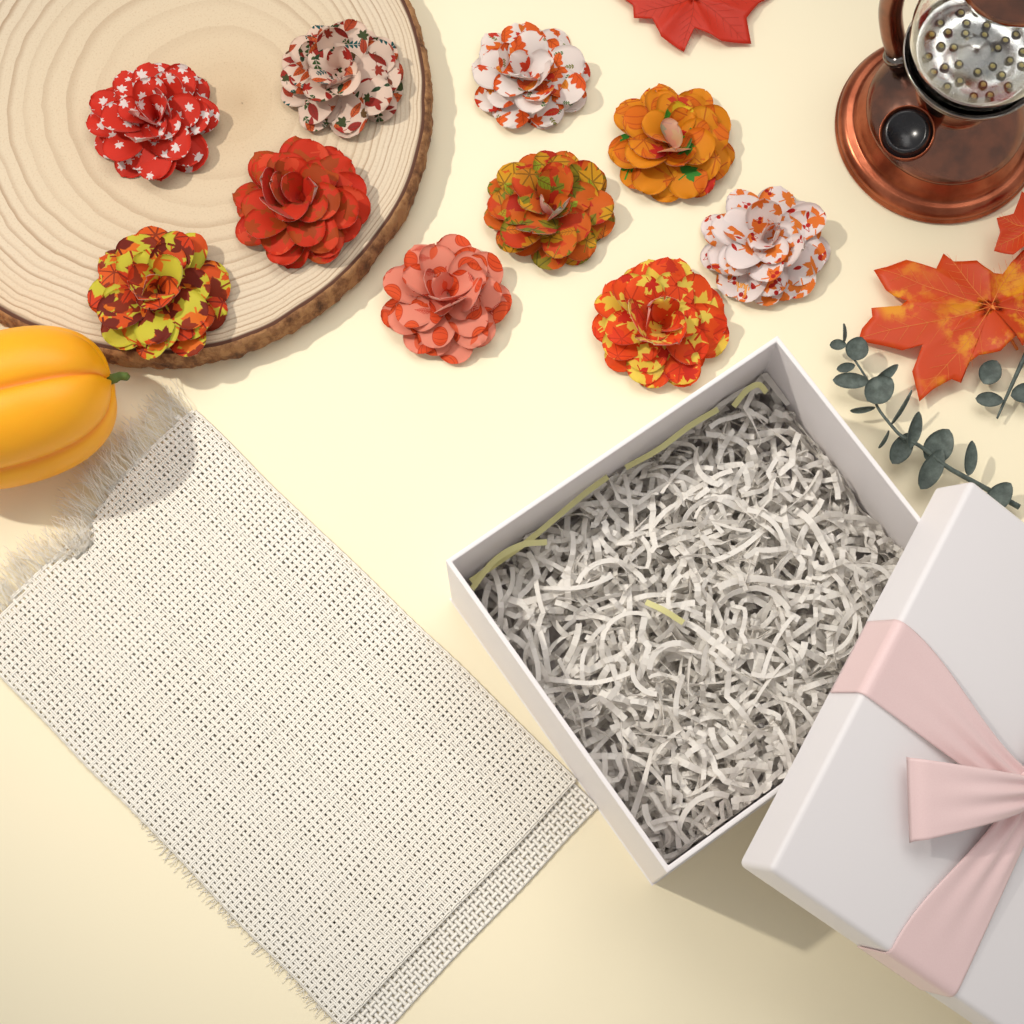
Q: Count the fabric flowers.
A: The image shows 10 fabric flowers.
